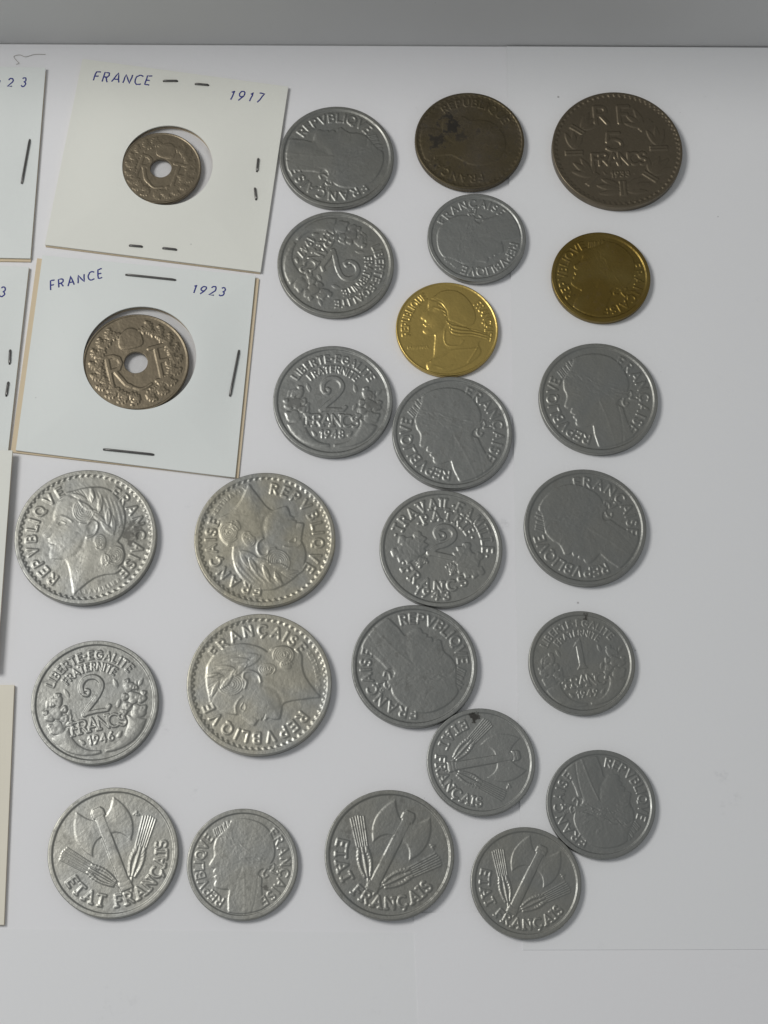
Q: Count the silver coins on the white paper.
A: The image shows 20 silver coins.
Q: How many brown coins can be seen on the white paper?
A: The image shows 4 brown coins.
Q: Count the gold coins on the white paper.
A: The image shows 2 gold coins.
